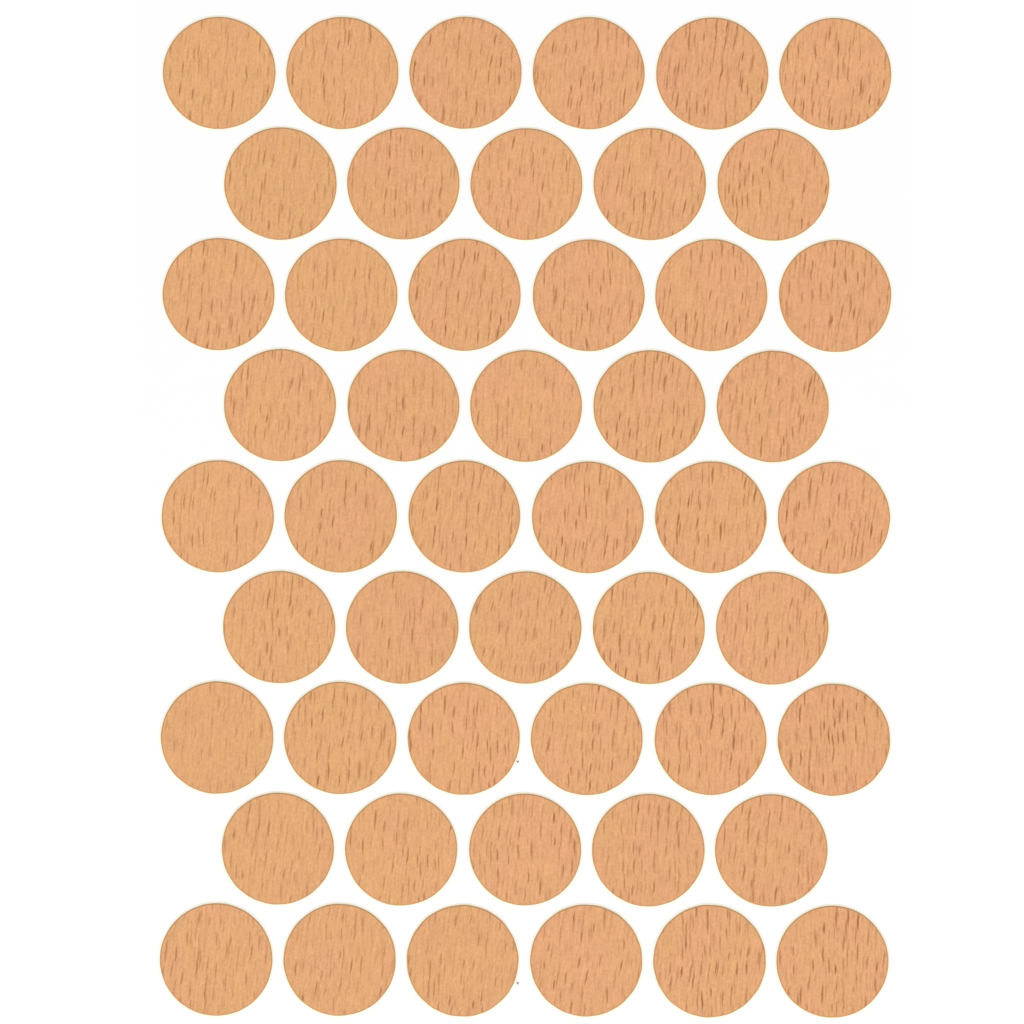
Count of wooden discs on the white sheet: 50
